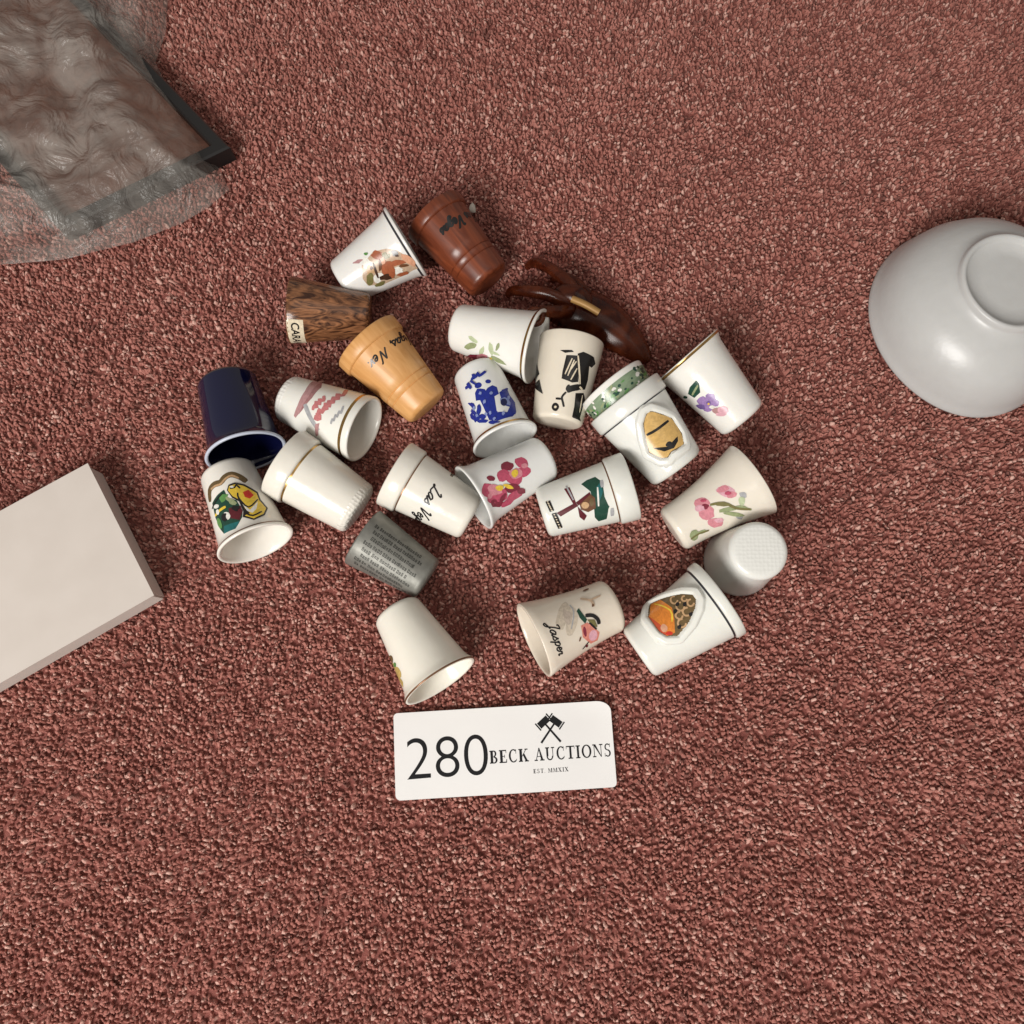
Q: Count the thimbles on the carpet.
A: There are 23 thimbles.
